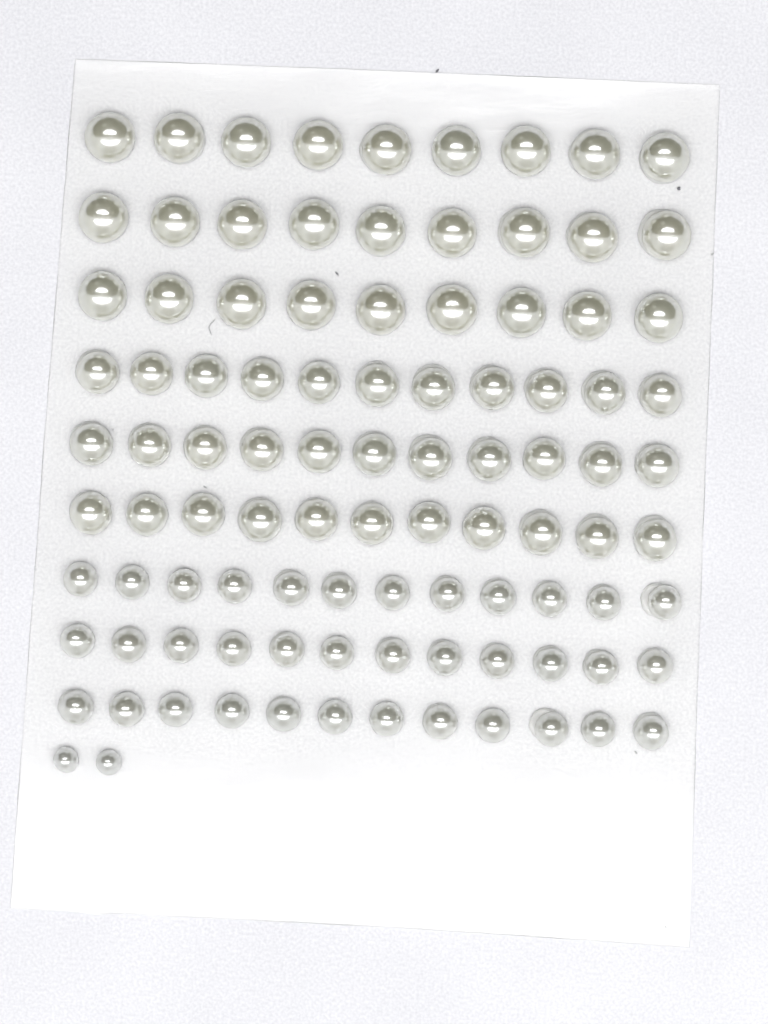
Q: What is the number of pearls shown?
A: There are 98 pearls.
